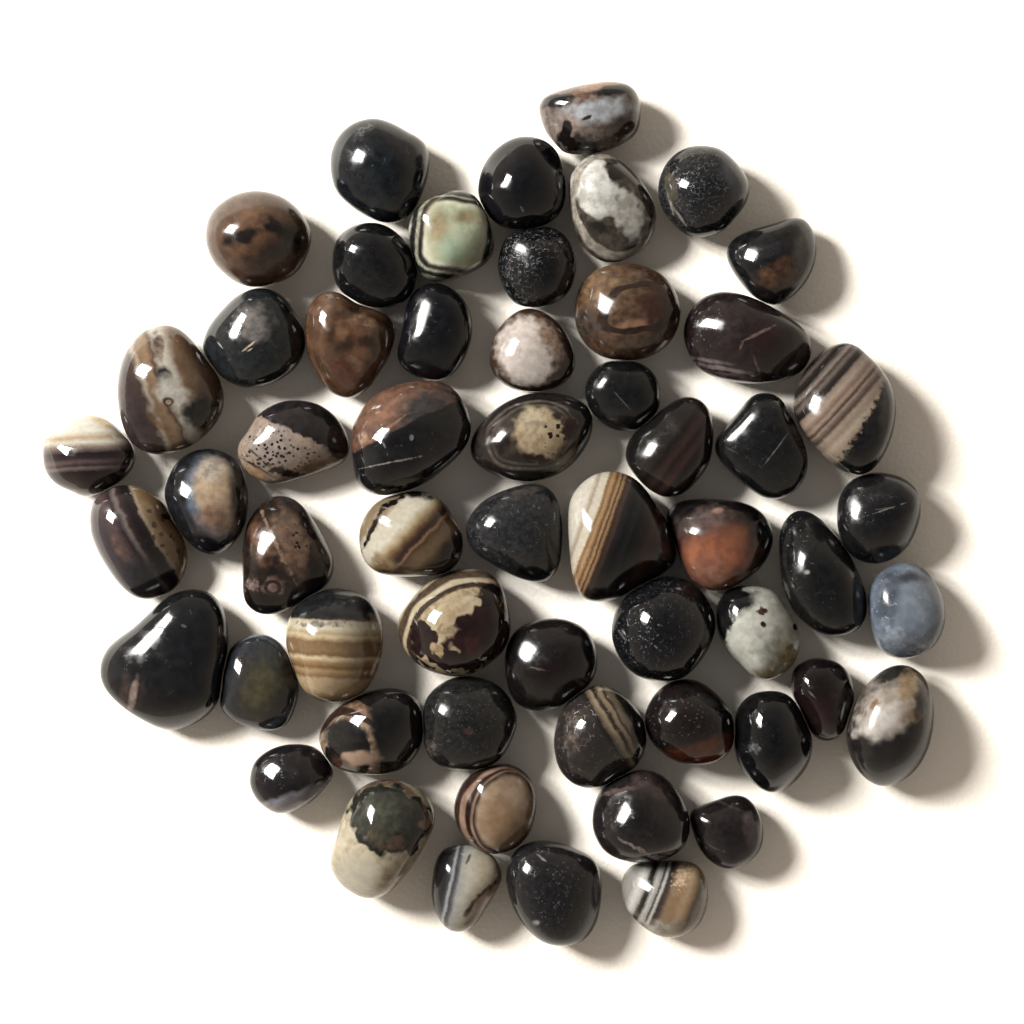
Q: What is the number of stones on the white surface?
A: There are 57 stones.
